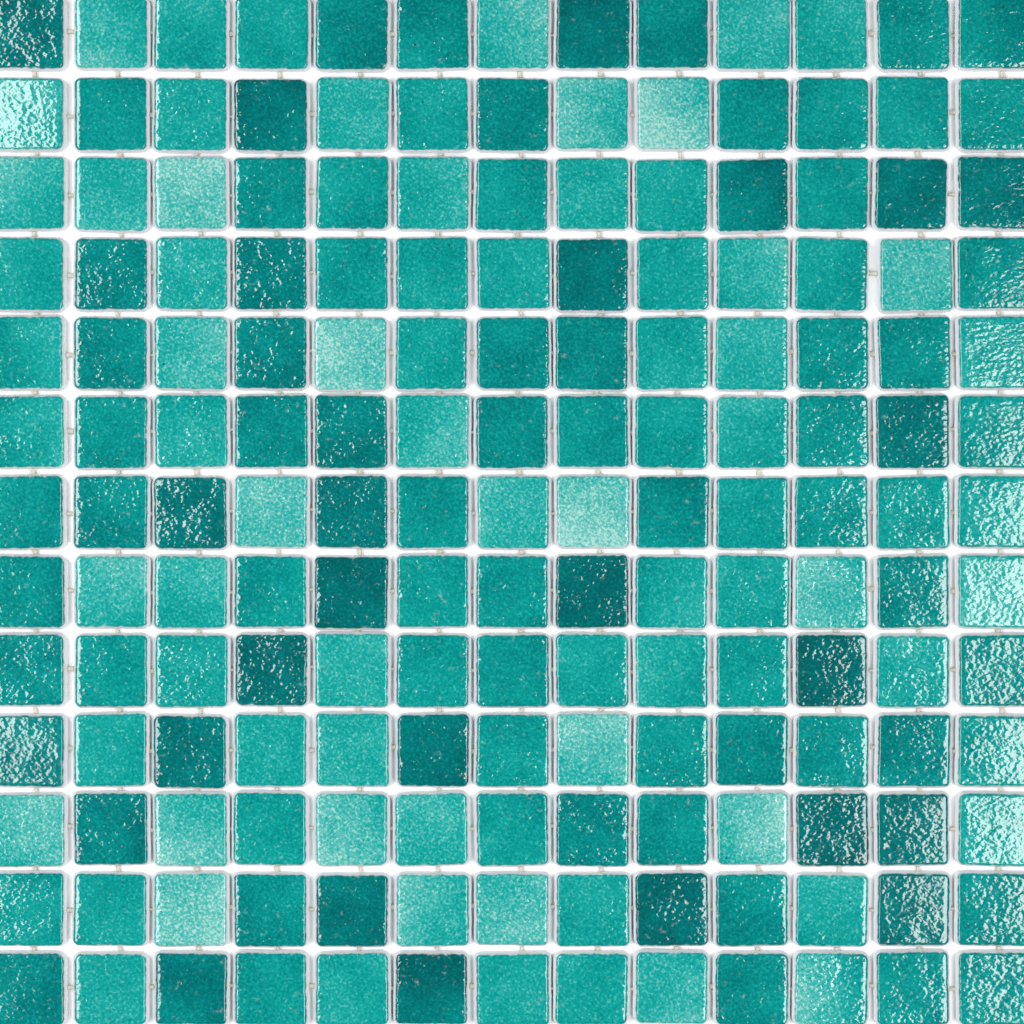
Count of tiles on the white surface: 169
